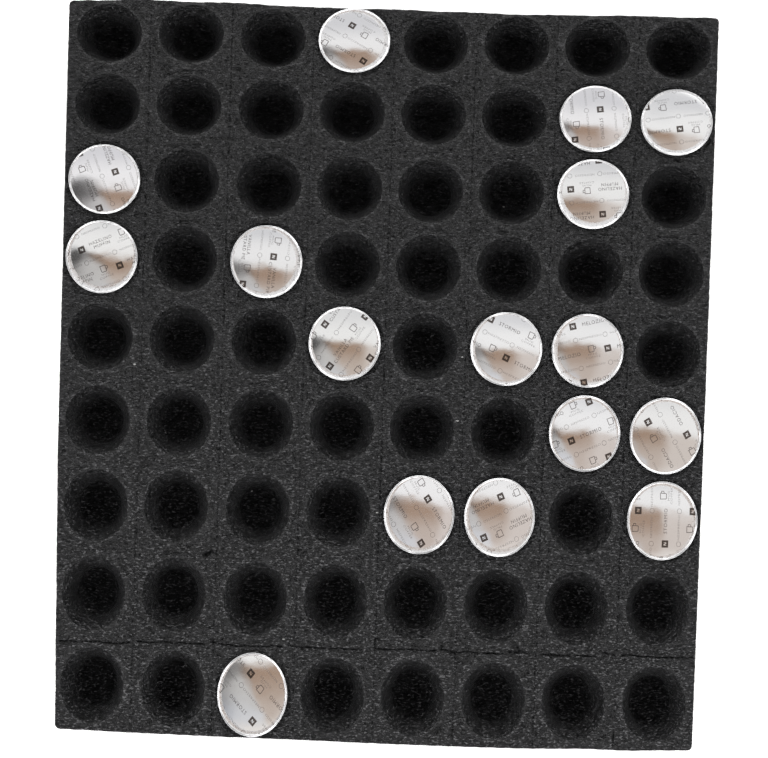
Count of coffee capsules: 16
